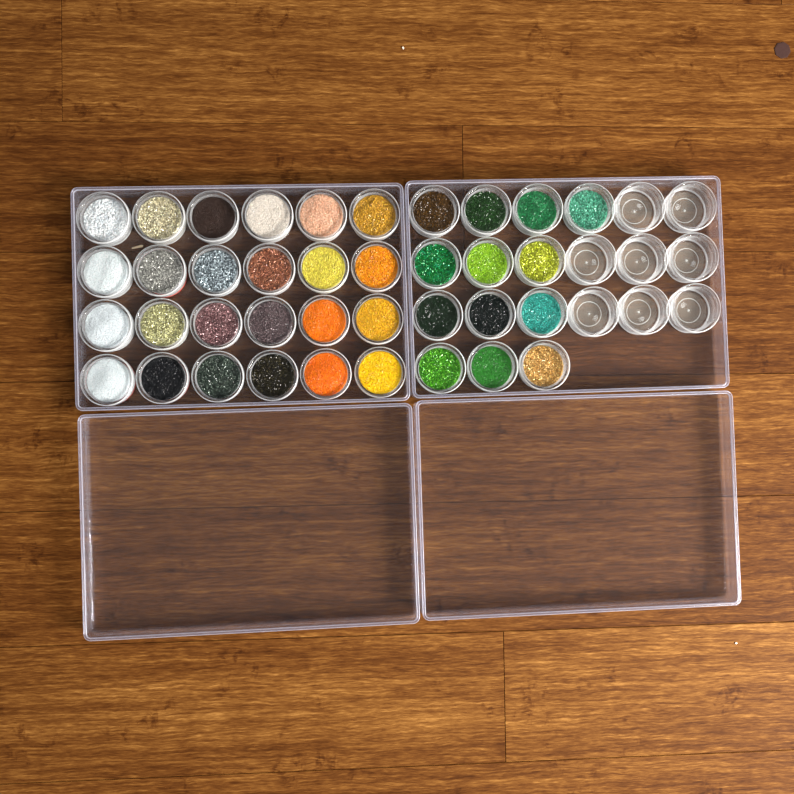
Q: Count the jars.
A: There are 45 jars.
